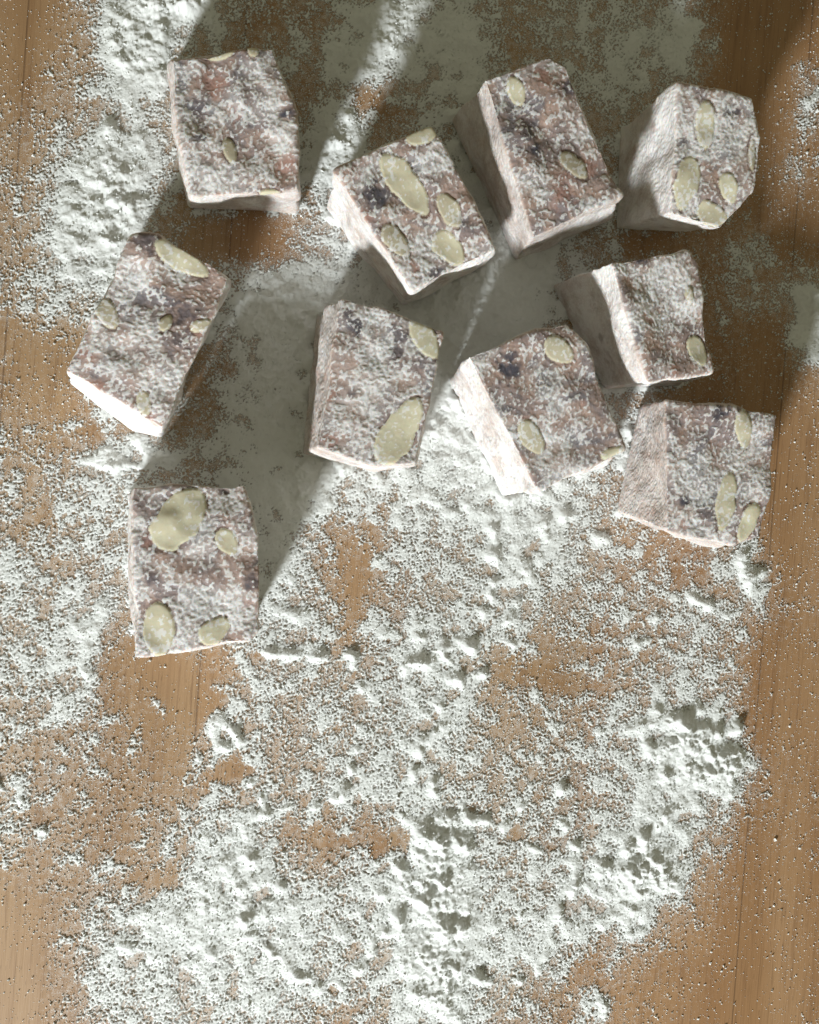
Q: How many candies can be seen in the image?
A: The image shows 10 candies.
